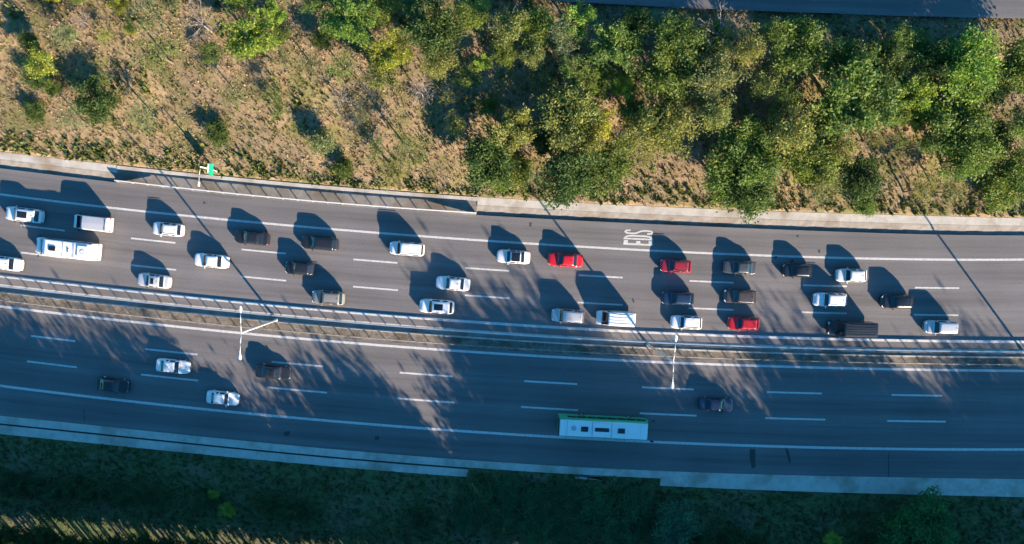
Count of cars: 31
